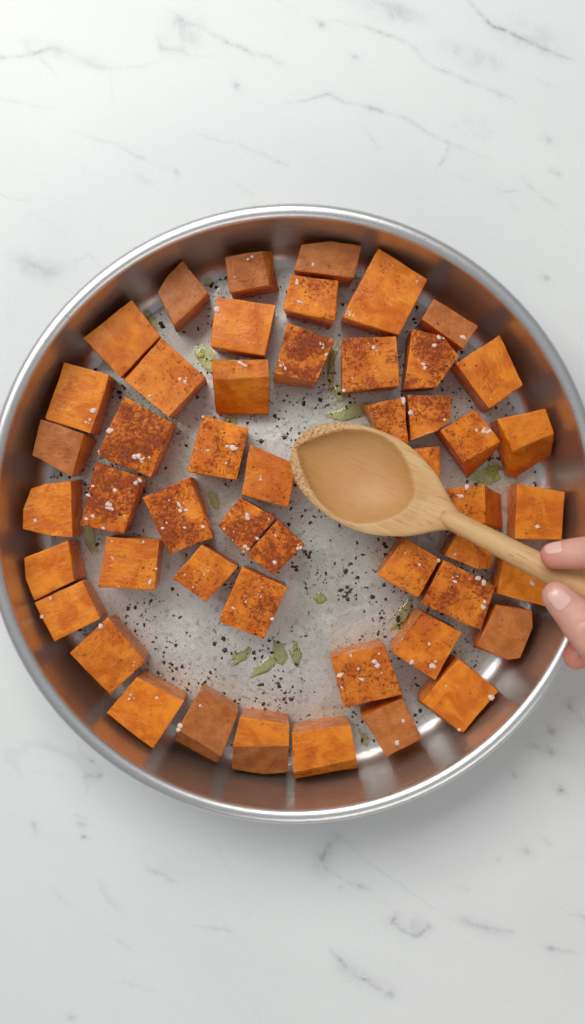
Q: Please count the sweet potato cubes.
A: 50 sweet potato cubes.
